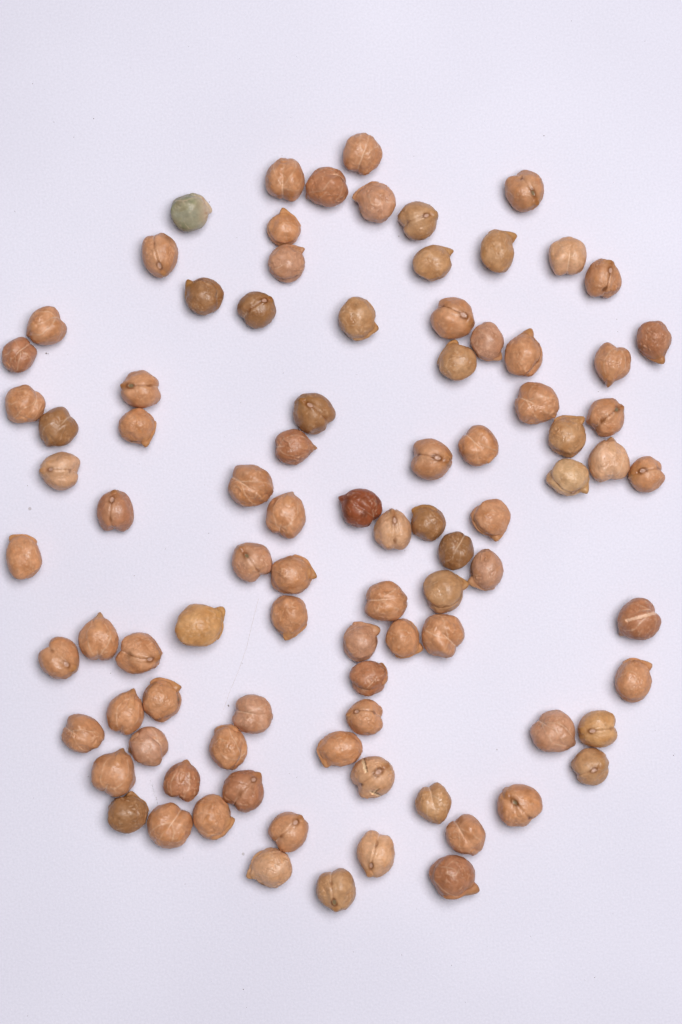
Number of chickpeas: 91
